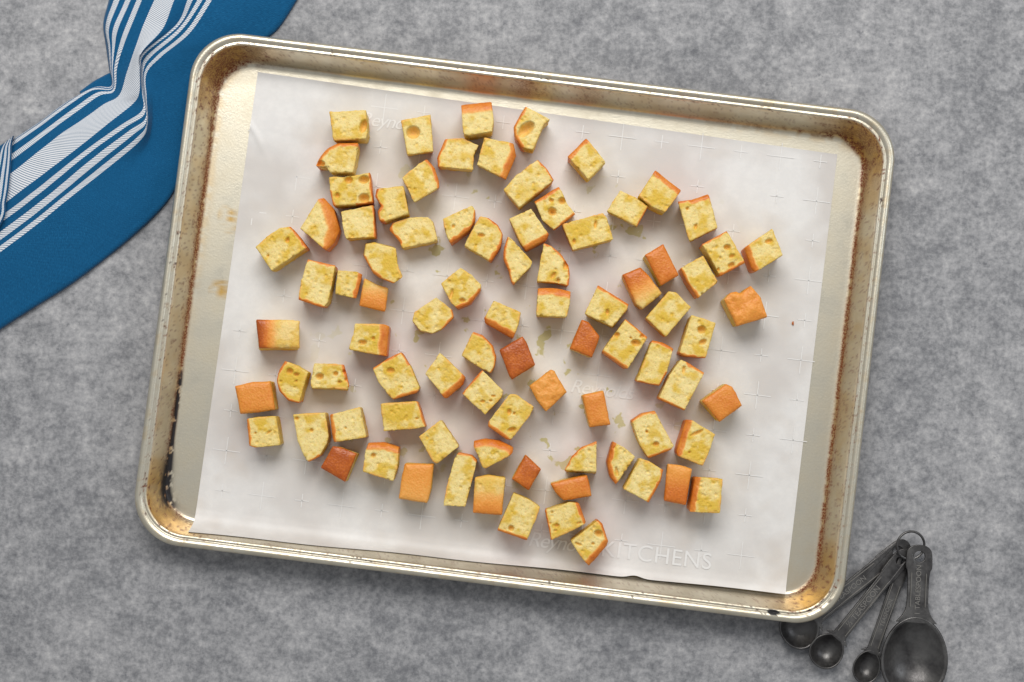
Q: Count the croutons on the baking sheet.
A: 84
